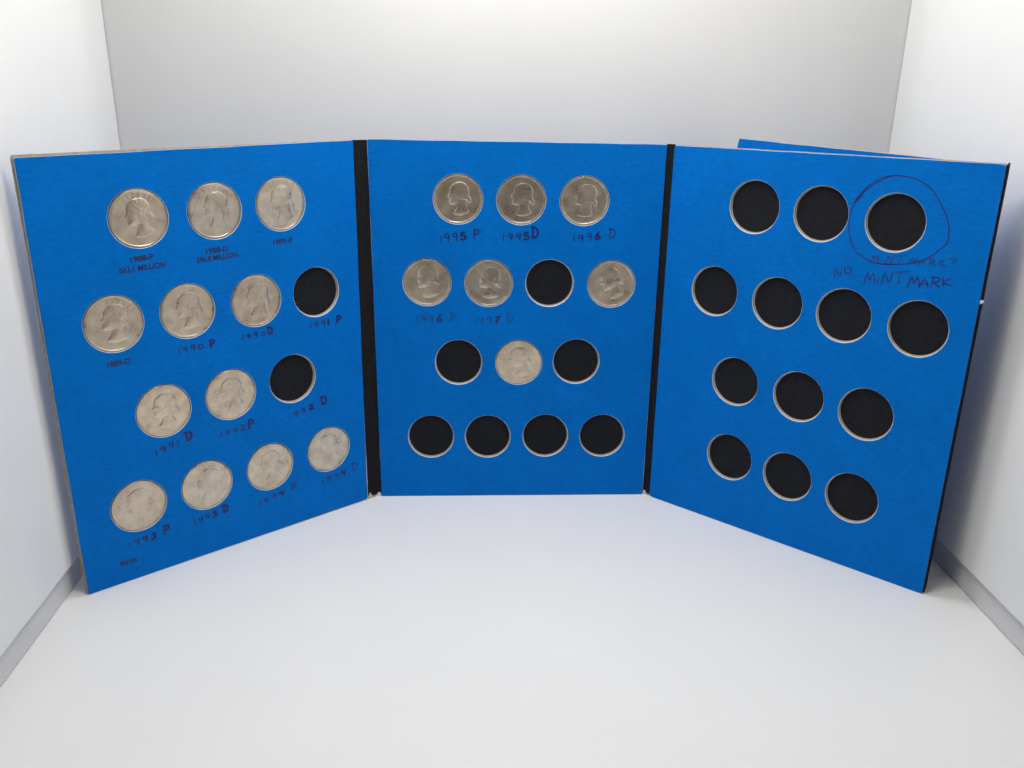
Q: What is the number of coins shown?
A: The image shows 19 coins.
